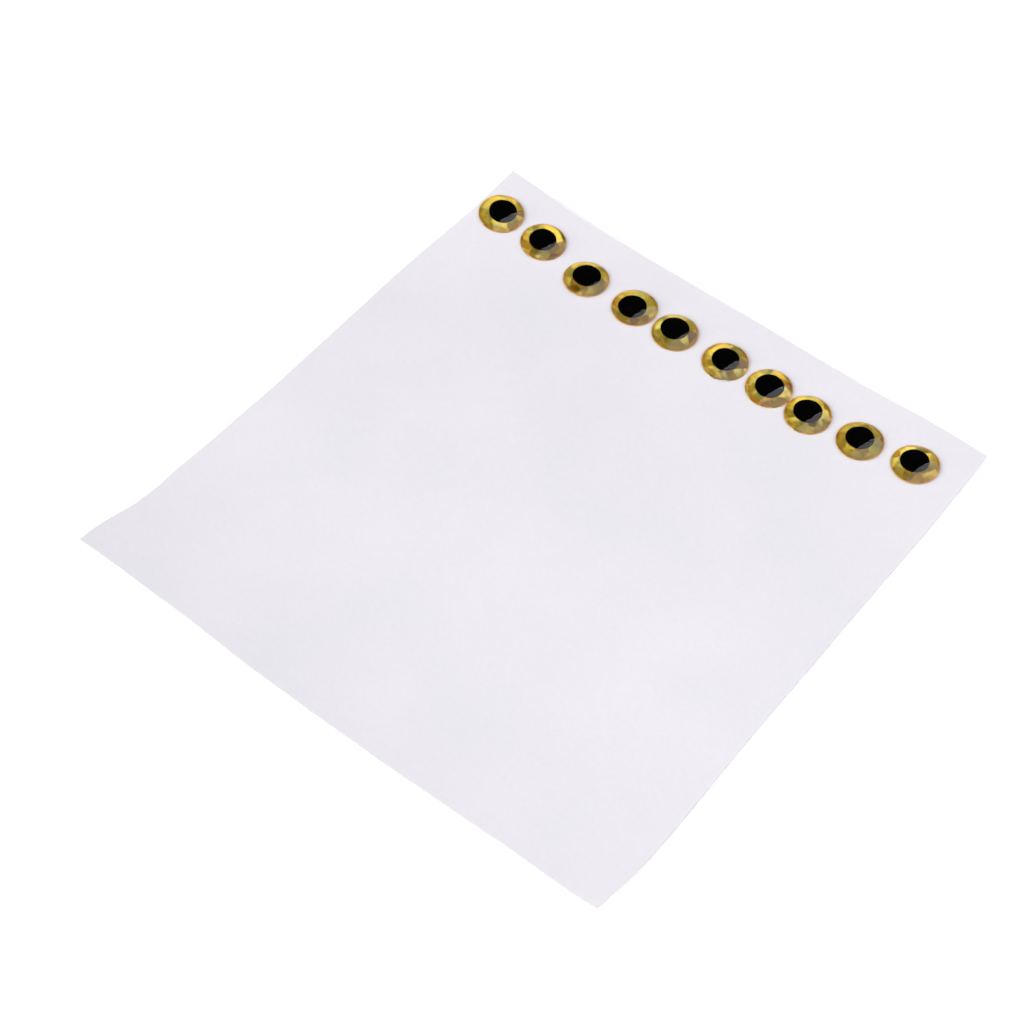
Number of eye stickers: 10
